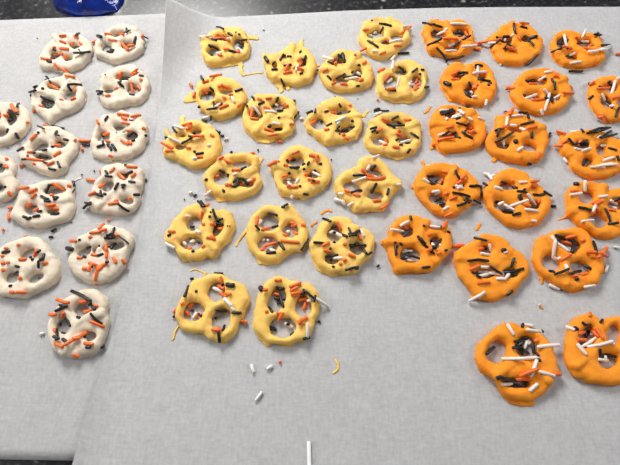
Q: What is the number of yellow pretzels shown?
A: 18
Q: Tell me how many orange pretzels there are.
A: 17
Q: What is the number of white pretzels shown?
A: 13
